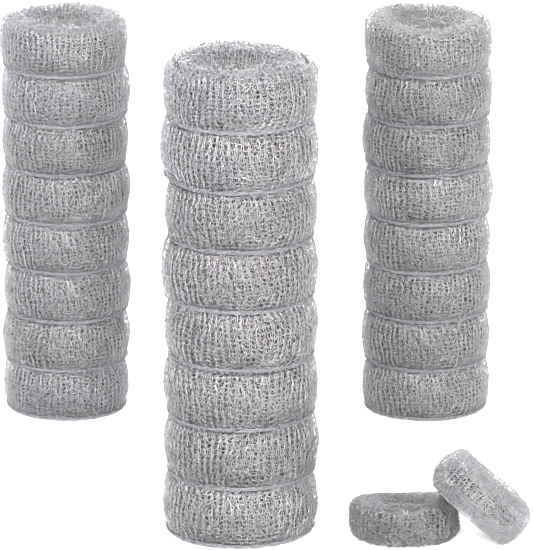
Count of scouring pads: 26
